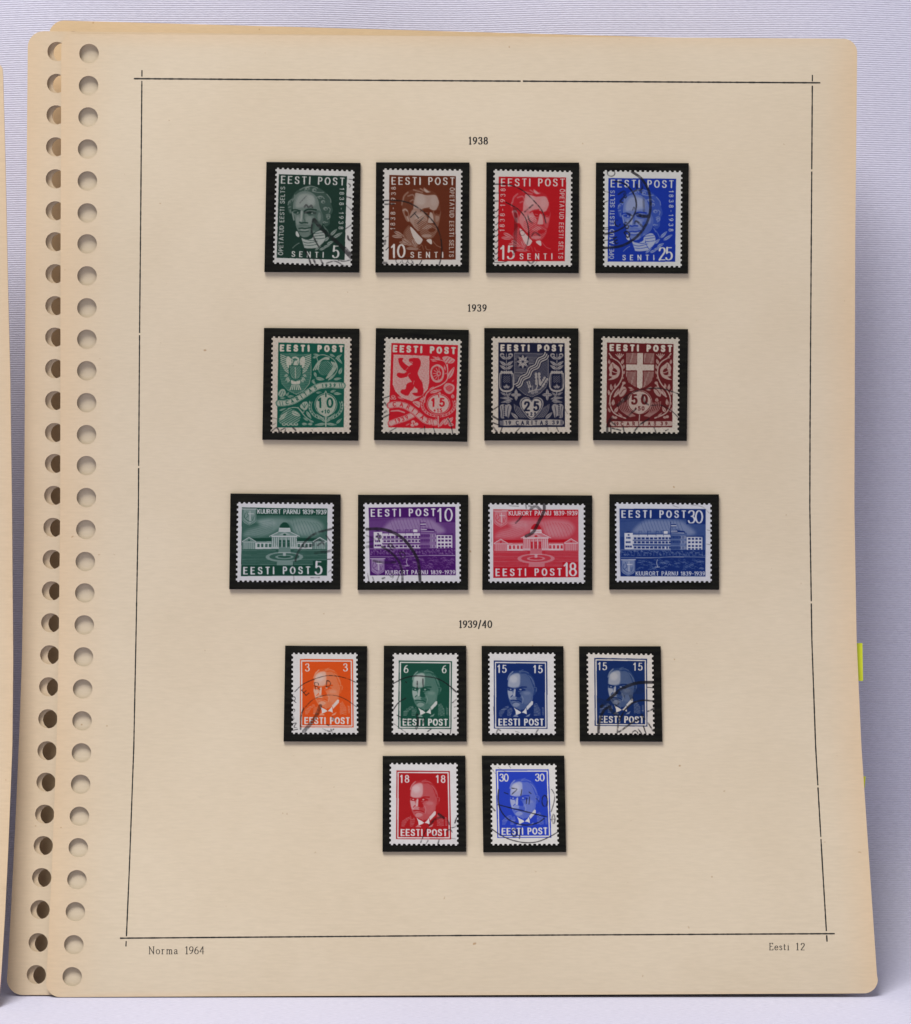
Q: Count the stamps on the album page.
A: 18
